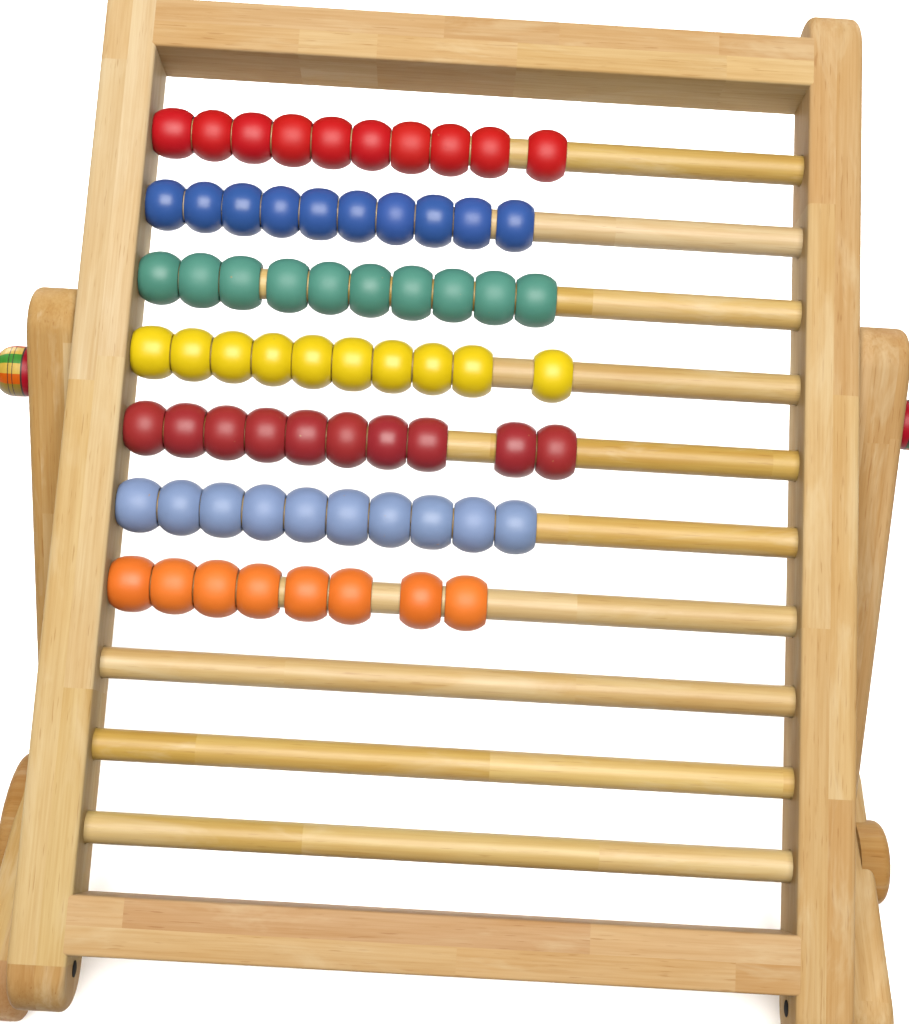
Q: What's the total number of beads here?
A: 68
